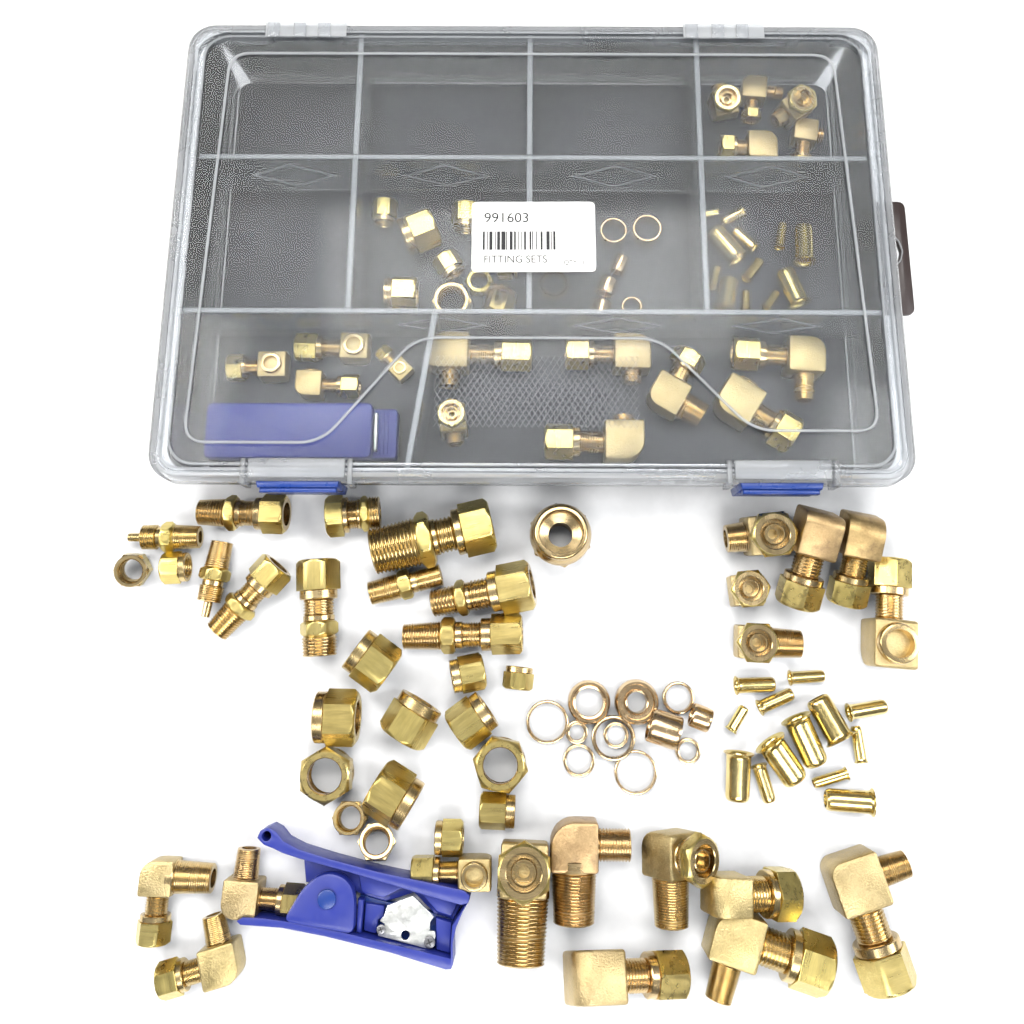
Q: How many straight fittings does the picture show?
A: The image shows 11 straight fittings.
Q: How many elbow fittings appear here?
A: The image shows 33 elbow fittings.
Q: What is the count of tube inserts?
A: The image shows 25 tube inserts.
